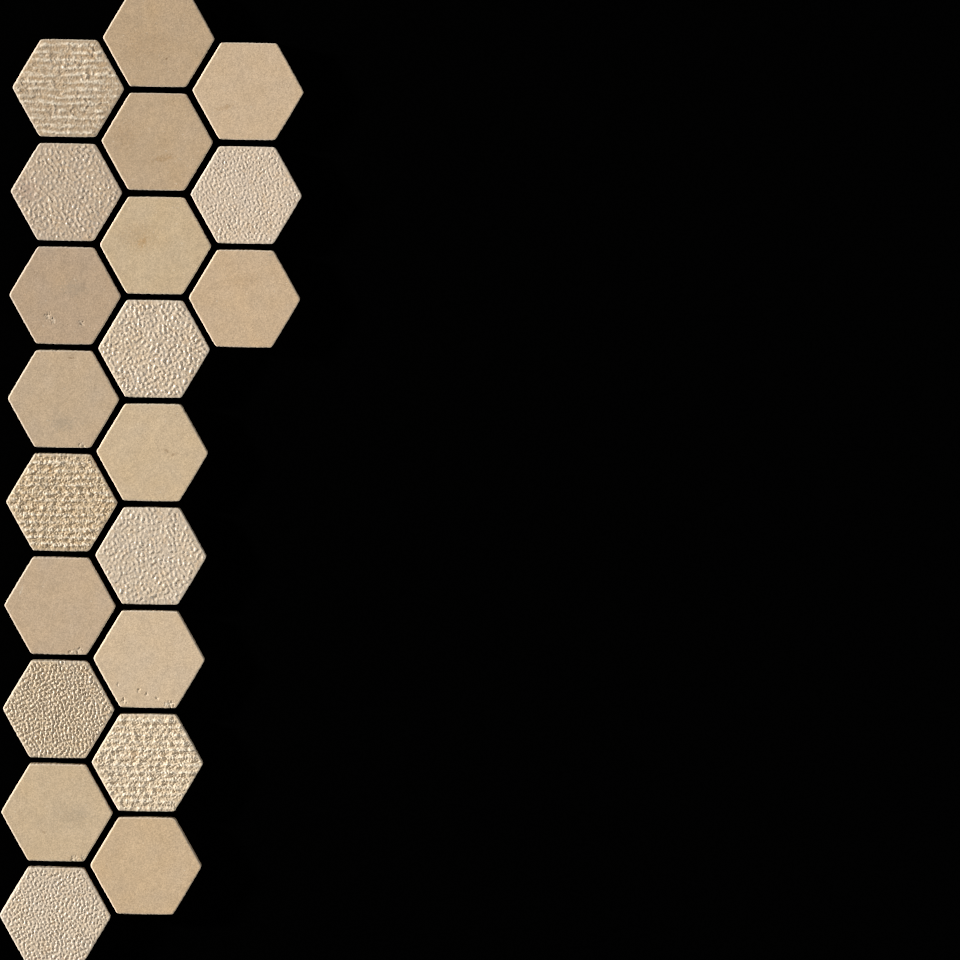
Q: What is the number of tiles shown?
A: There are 21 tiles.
